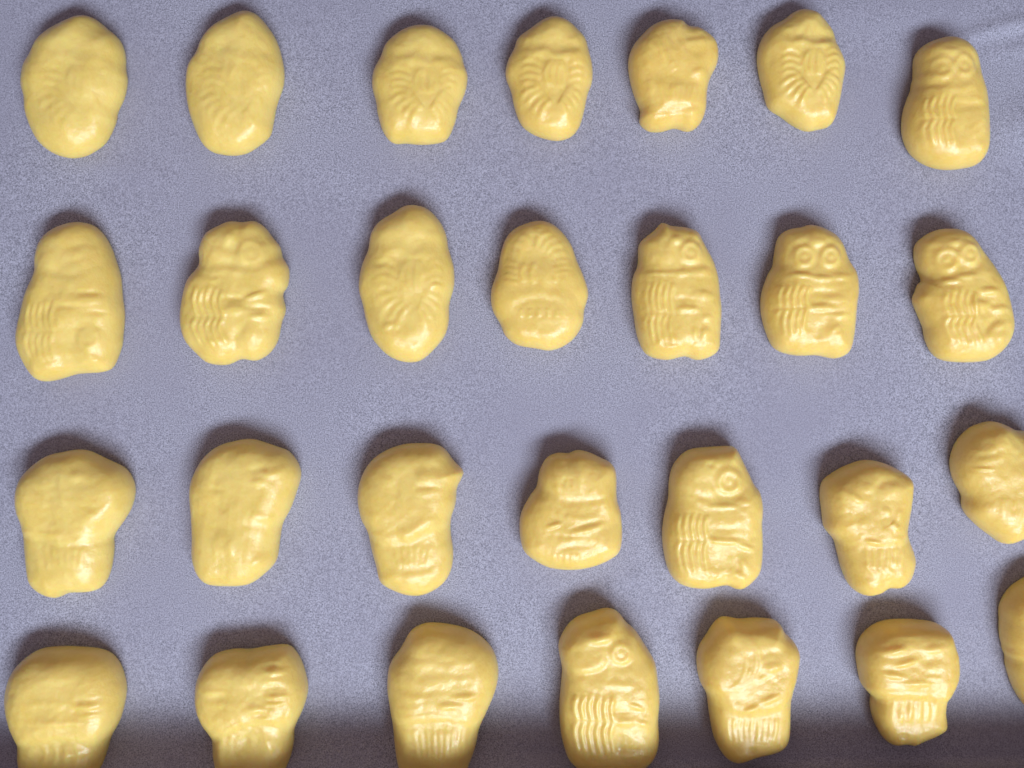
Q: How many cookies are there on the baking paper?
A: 28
